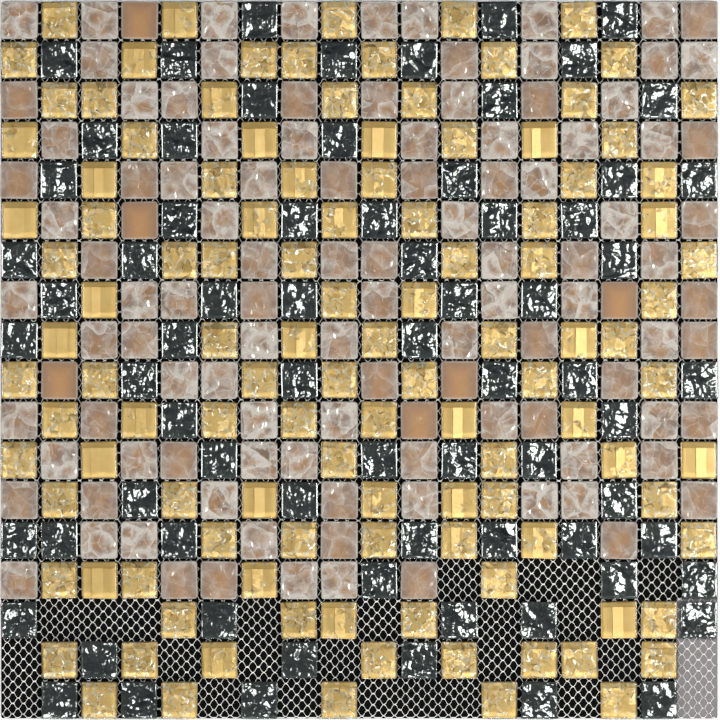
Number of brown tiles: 112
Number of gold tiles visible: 114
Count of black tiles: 72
